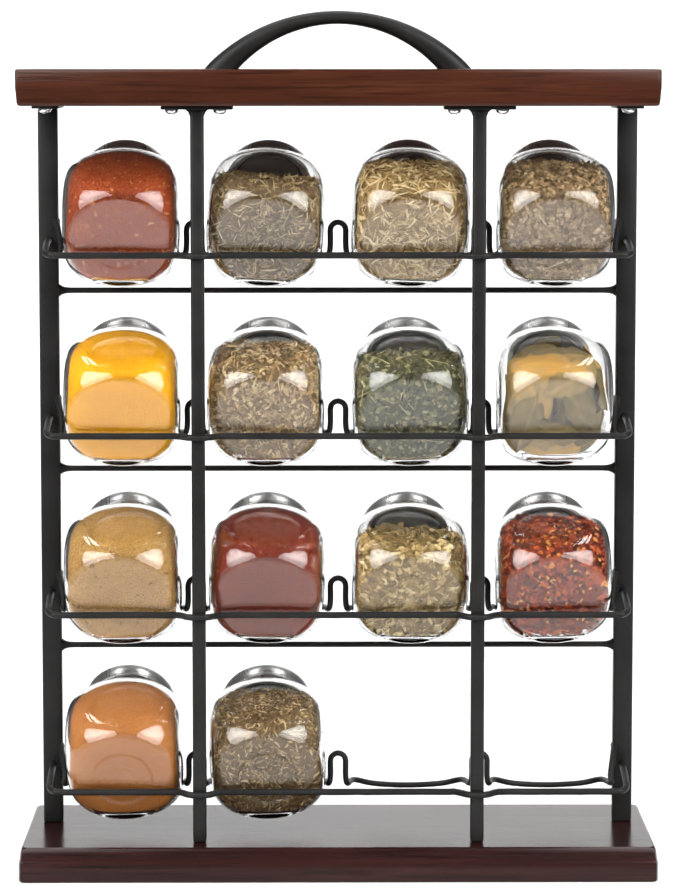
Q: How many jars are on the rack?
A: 14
